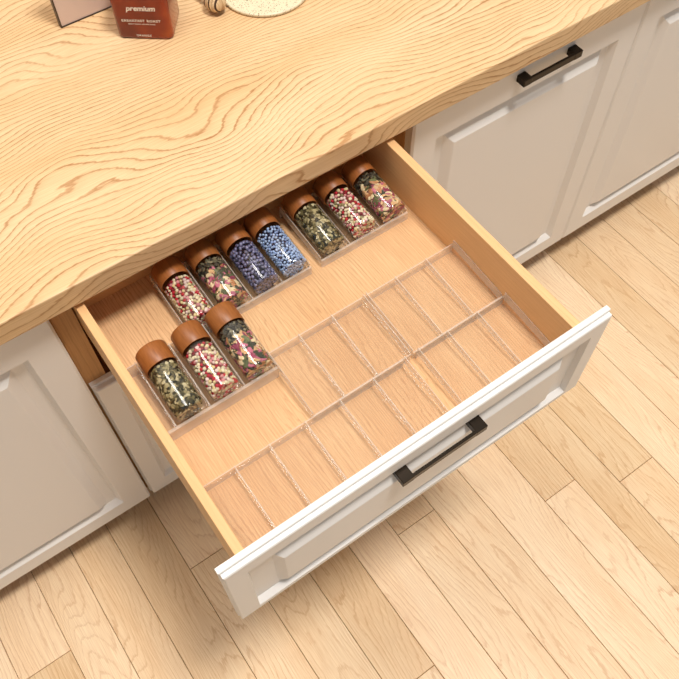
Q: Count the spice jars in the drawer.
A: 10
